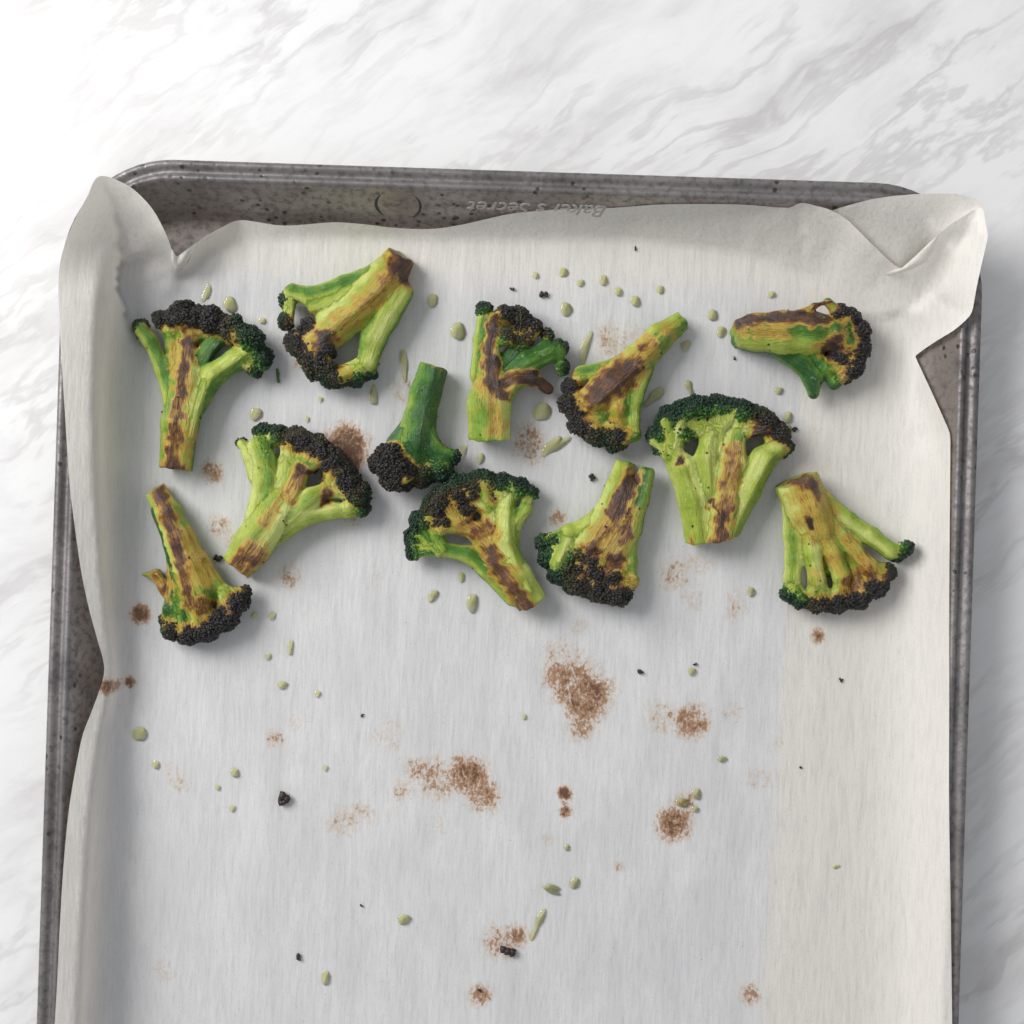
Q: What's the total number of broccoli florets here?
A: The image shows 12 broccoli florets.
